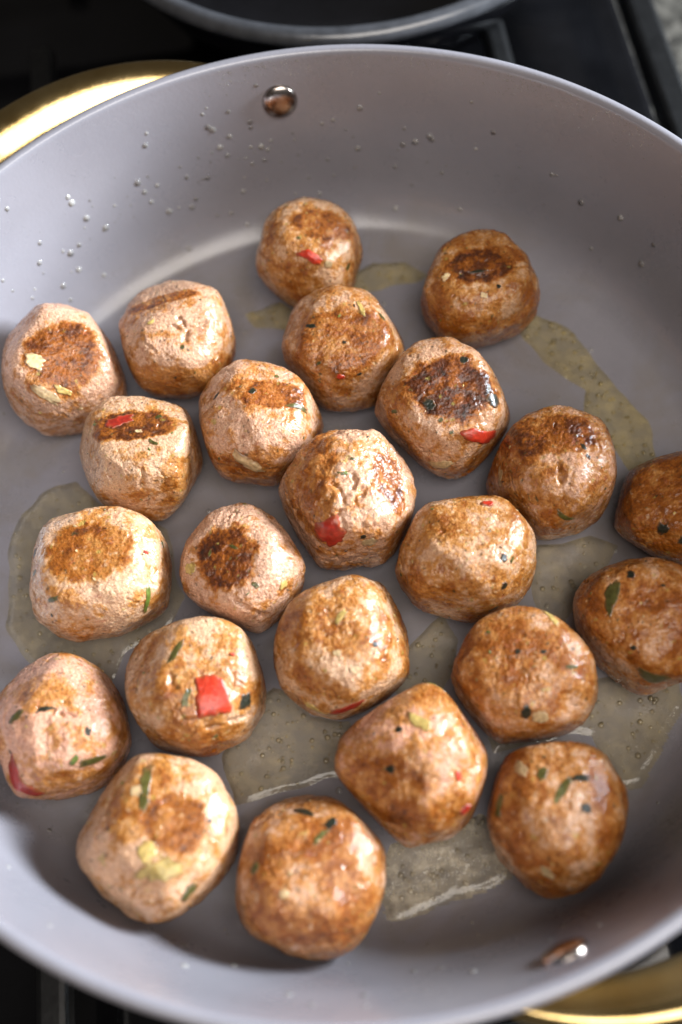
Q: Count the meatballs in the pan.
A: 23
